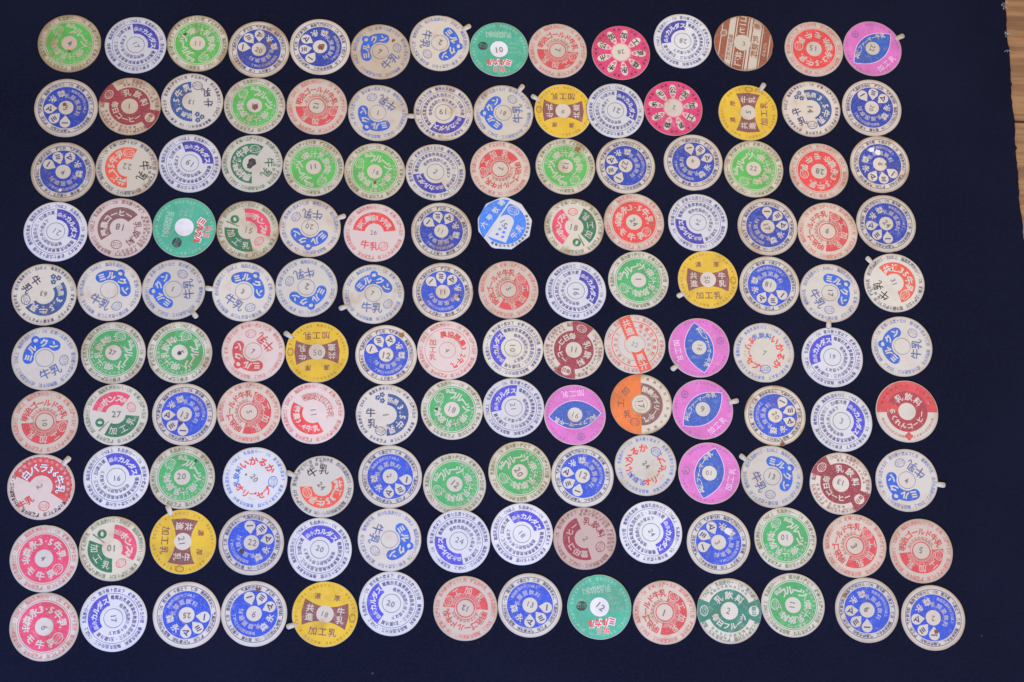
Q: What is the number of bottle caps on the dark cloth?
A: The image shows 140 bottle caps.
